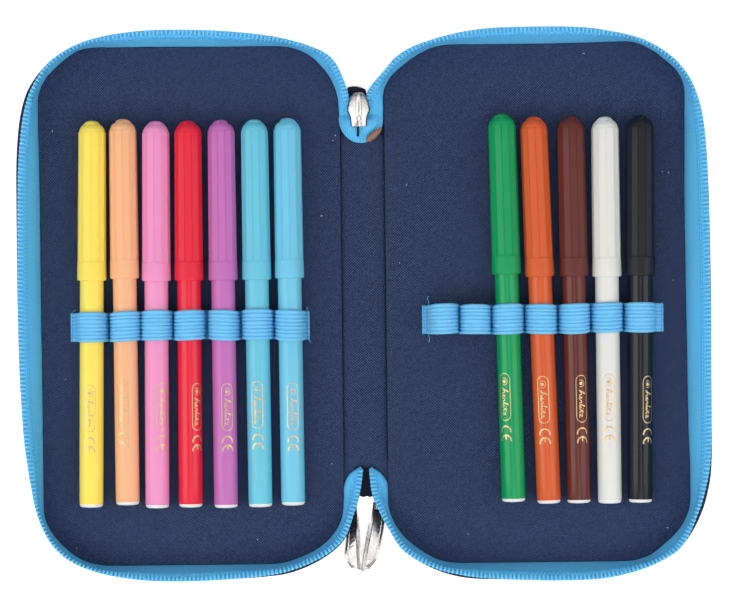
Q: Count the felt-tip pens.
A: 12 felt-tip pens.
